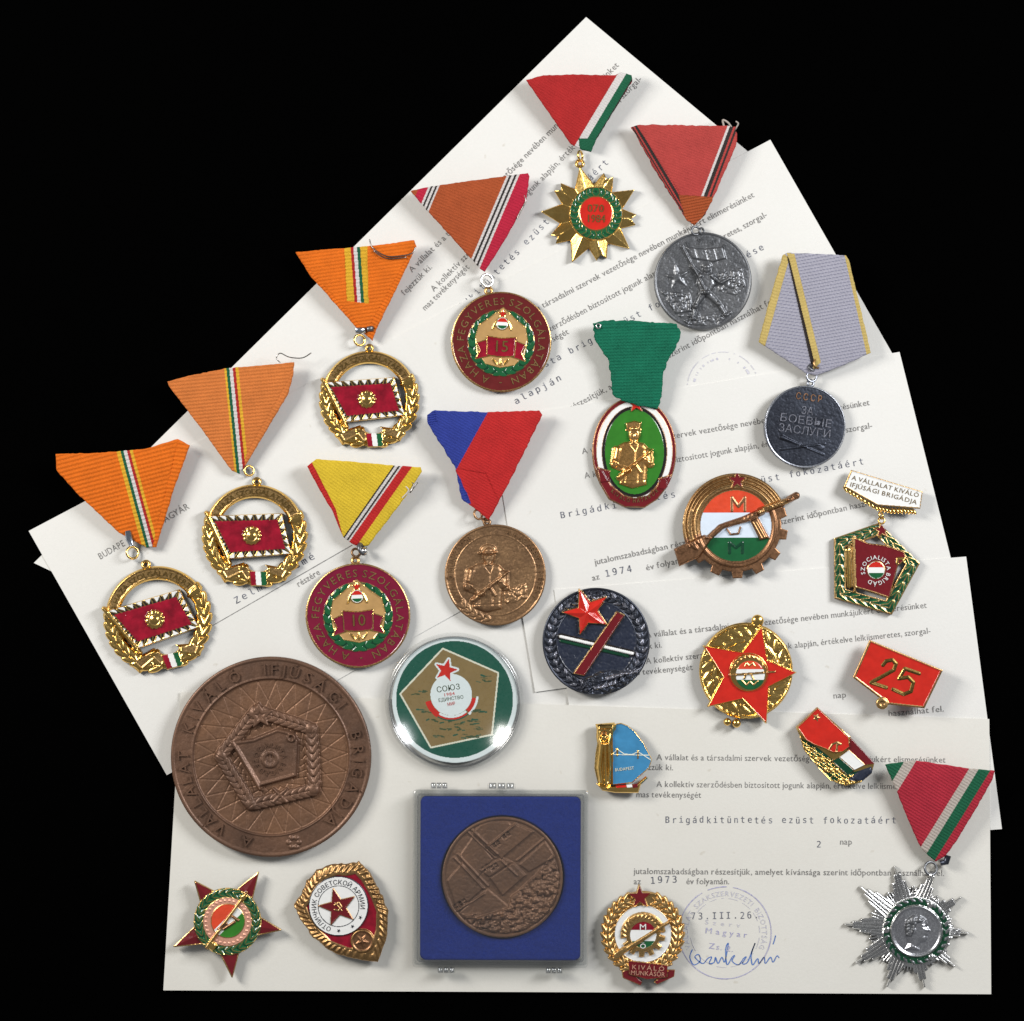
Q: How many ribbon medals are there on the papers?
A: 11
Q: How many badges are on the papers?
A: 10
